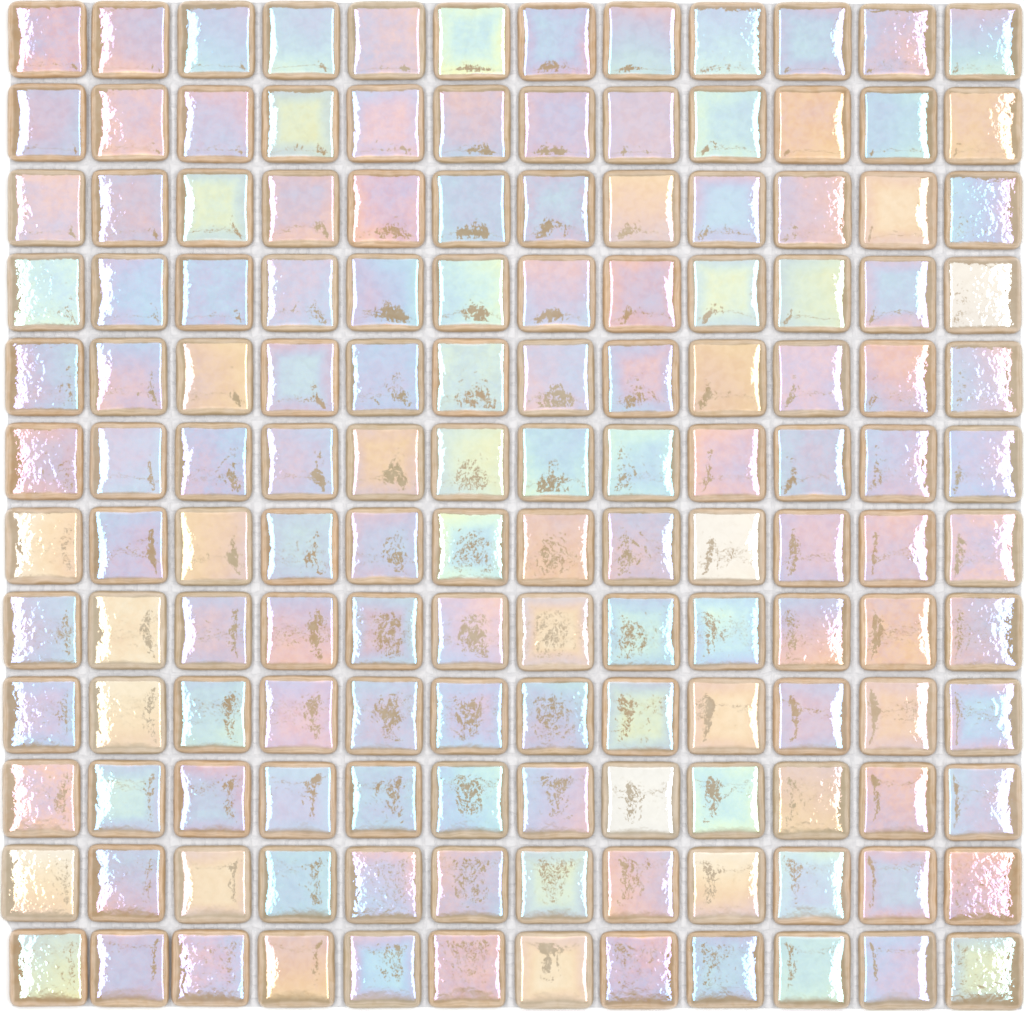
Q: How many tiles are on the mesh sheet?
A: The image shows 144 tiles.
